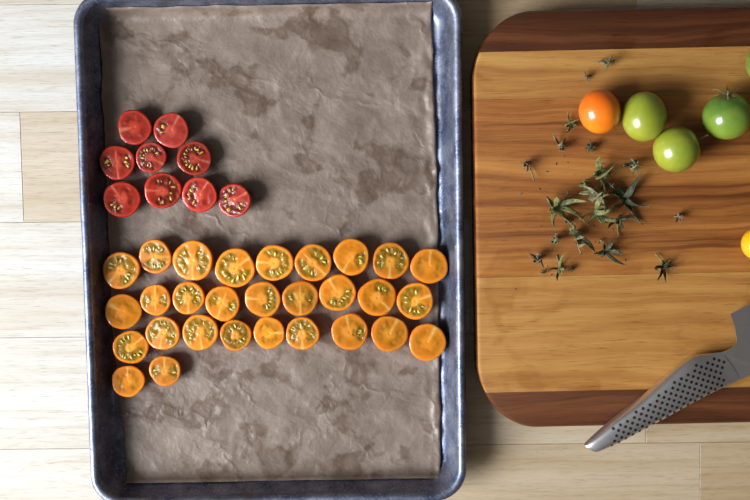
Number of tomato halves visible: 38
